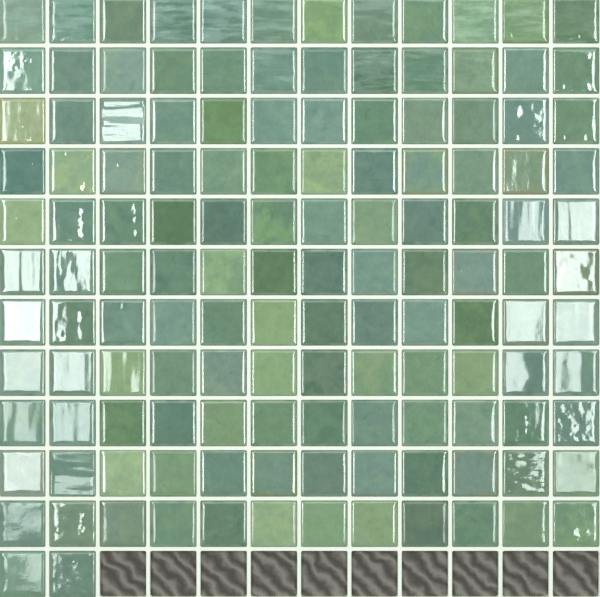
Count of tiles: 134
